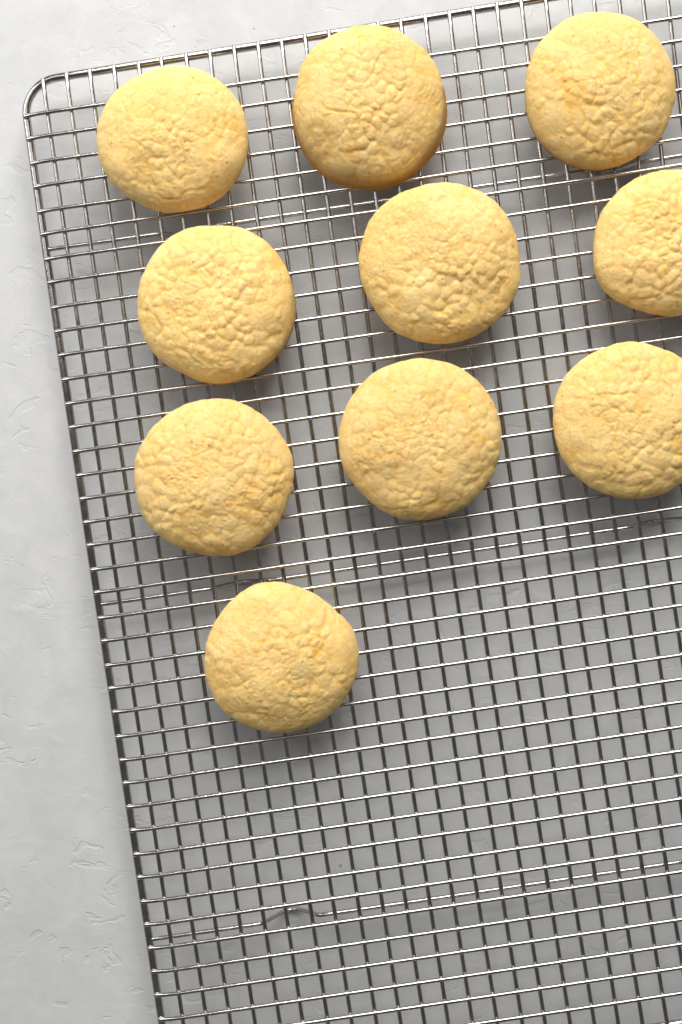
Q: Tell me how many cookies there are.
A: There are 10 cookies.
